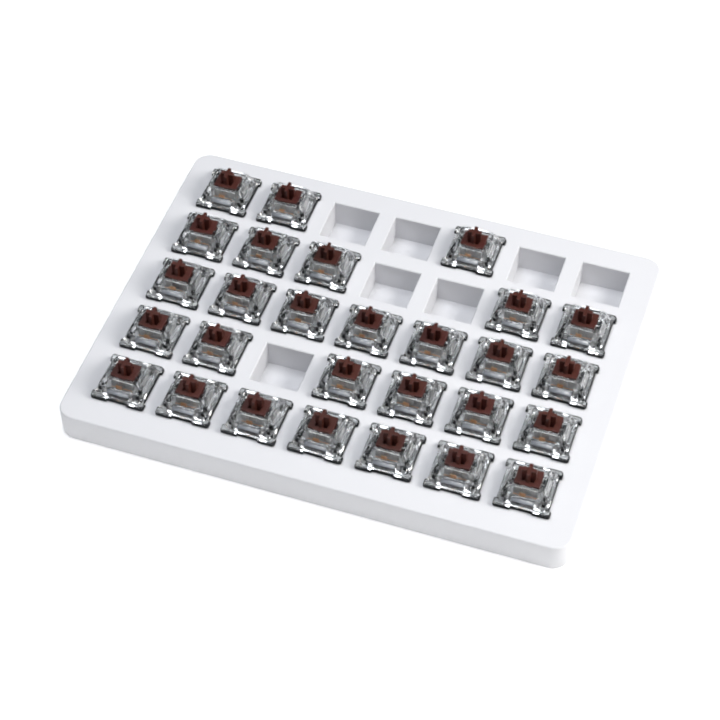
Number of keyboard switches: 28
